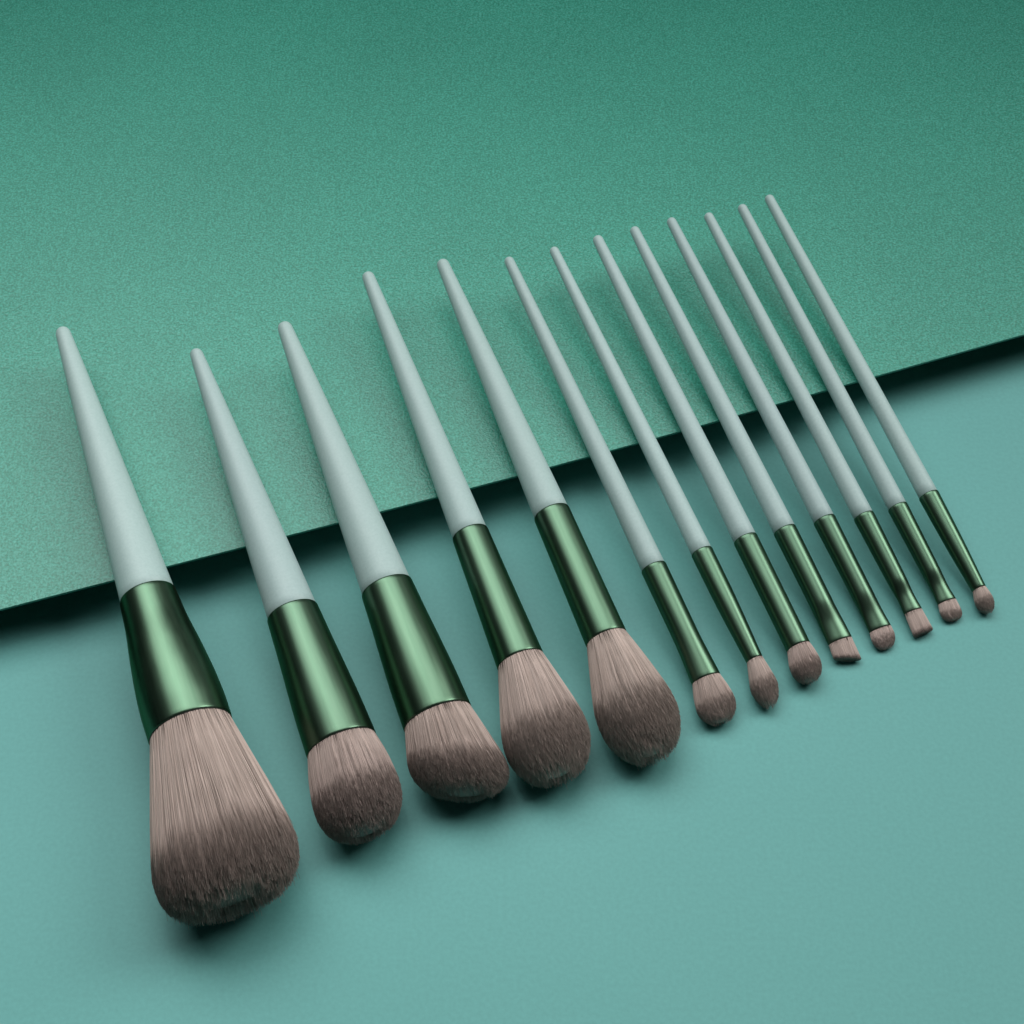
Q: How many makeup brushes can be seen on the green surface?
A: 13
